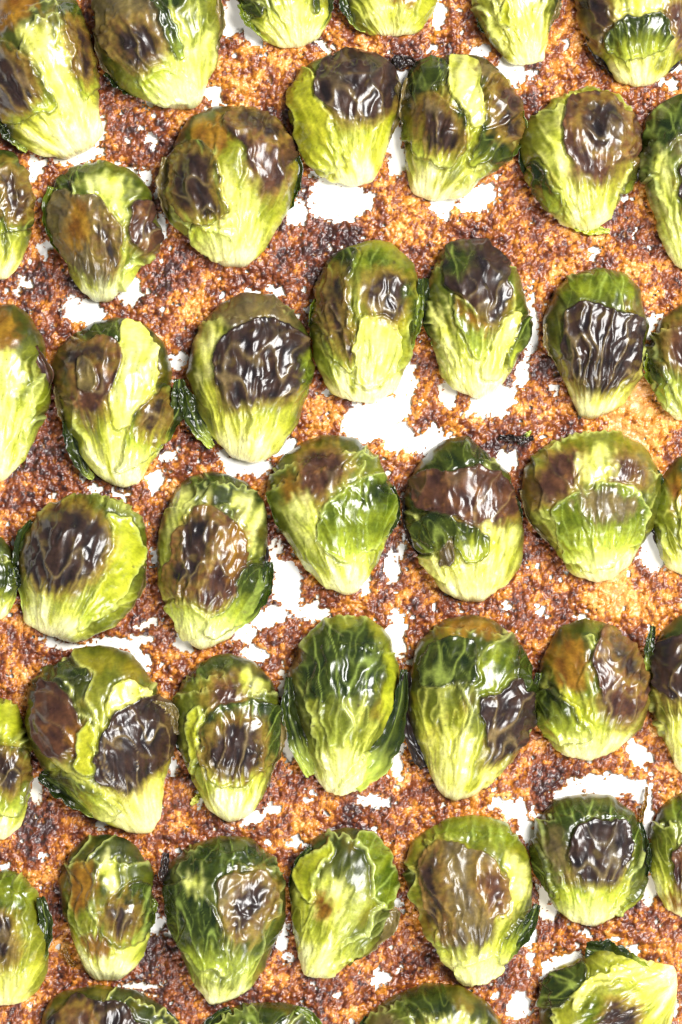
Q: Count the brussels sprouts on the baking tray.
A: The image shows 45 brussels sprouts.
